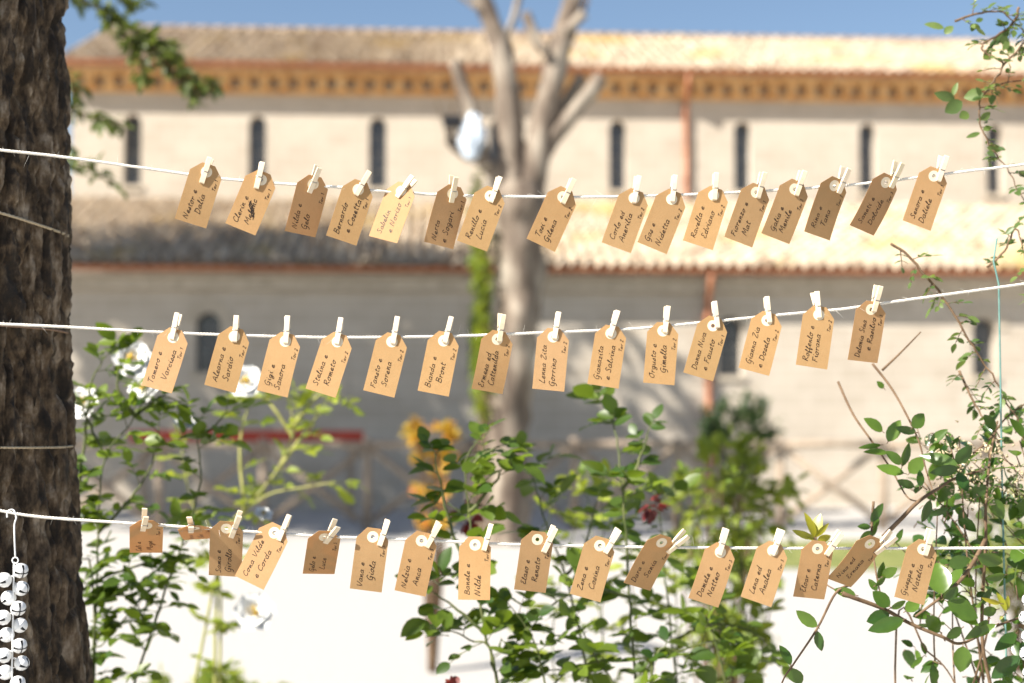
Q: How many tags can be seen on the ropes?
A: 46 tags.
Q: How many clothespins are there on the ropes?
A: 46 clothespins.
